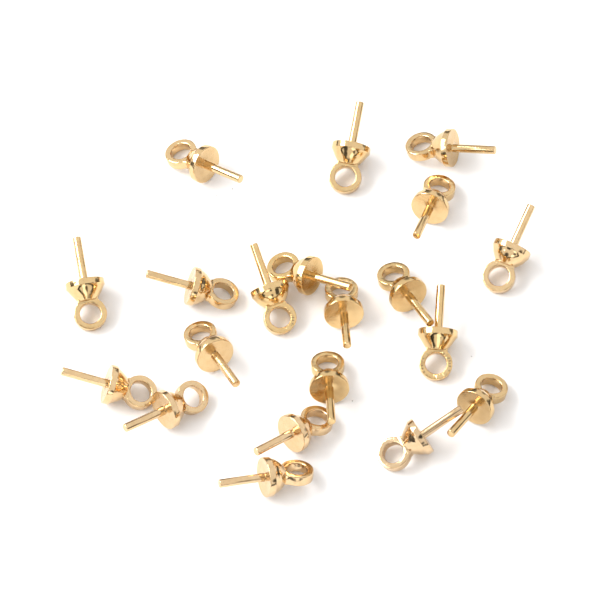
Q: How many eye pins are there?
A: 20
